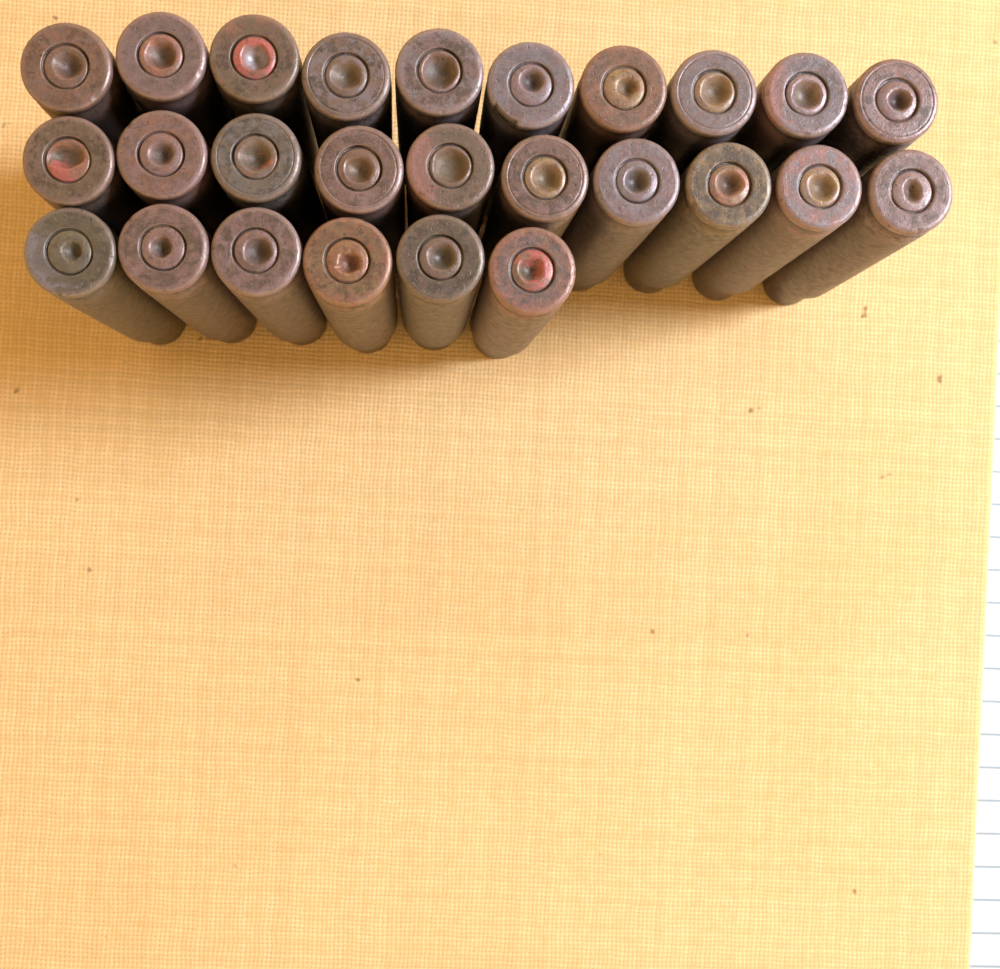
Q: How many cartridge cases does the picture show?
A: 26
